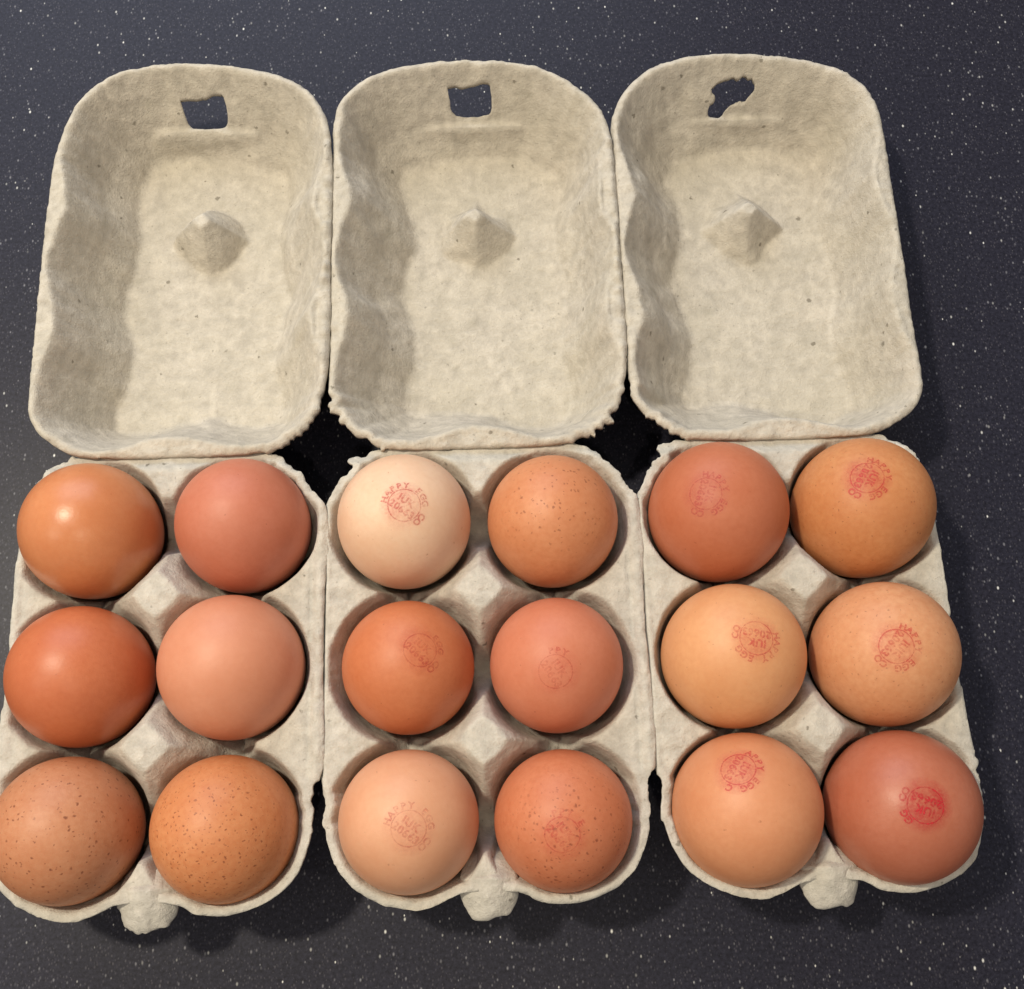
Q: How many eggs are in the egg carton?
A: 18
